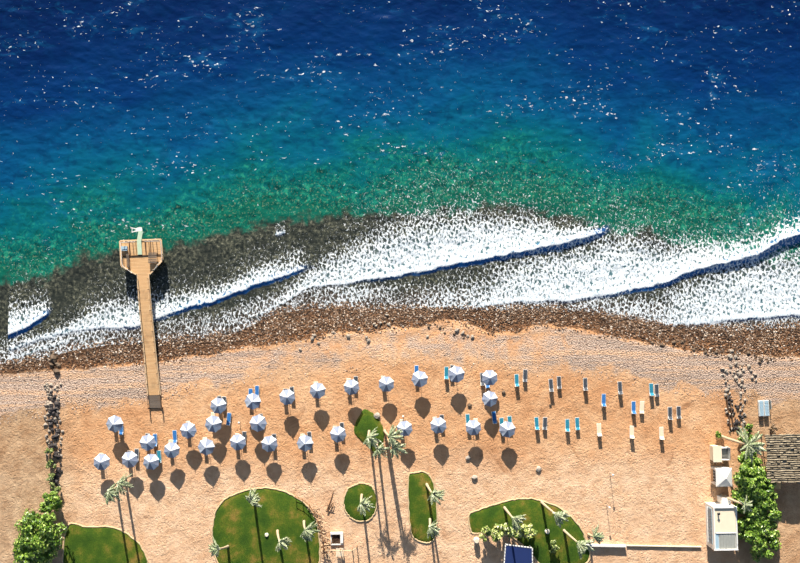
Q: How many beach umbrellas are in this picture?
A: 28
